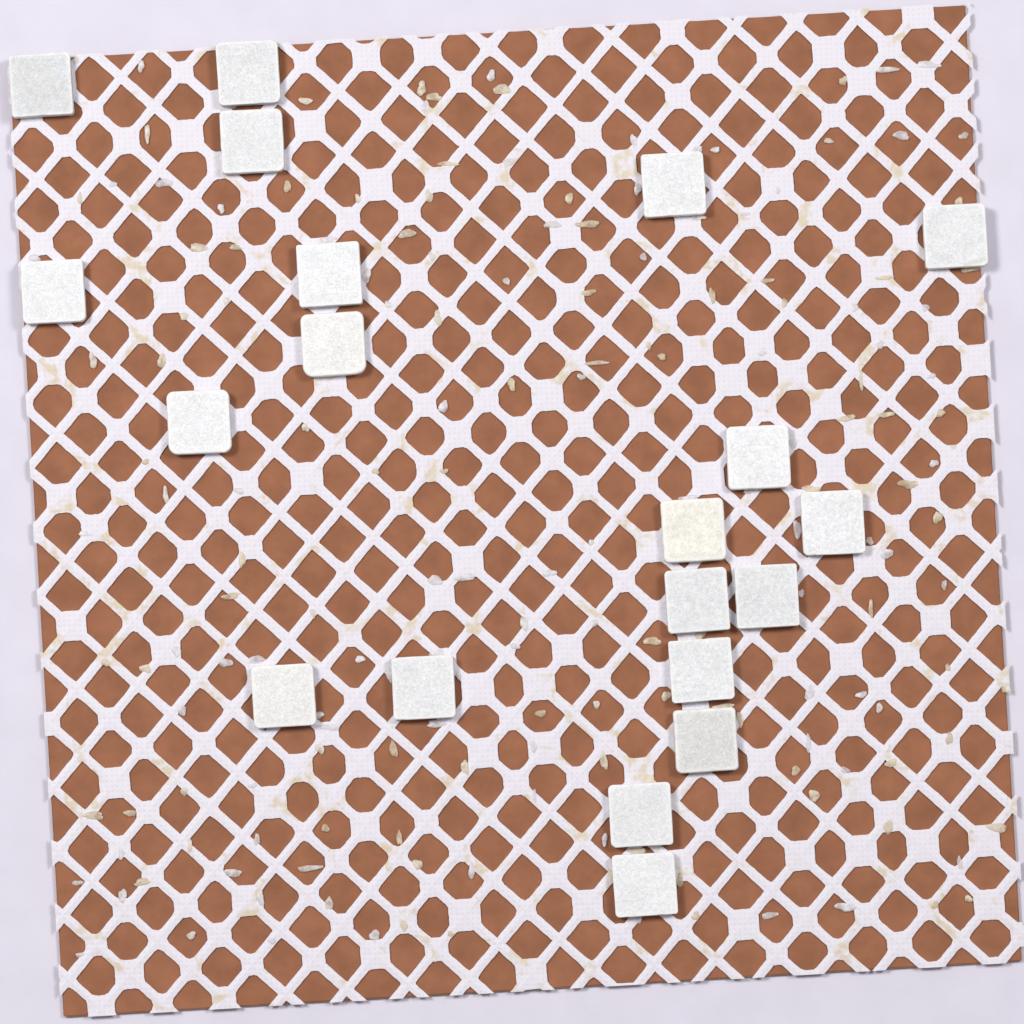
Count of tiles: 20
